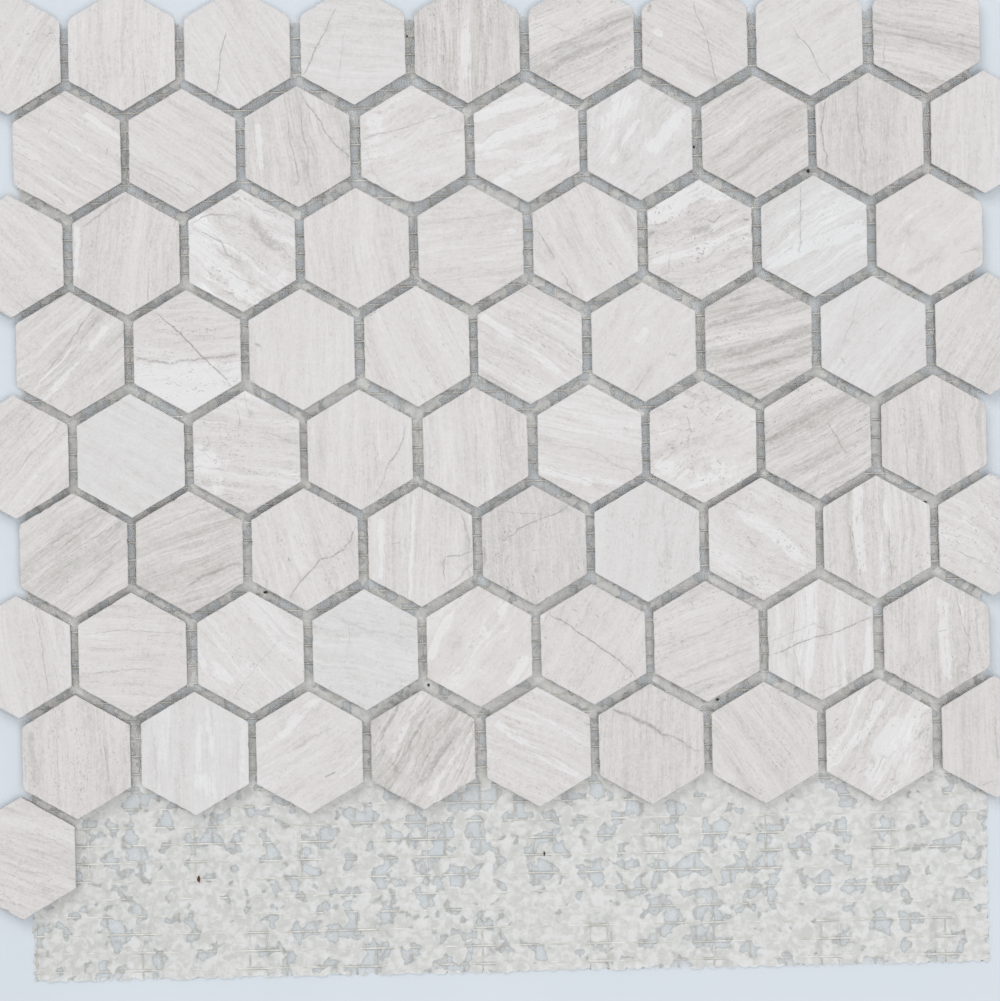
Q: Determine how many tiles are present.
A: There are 73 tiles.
